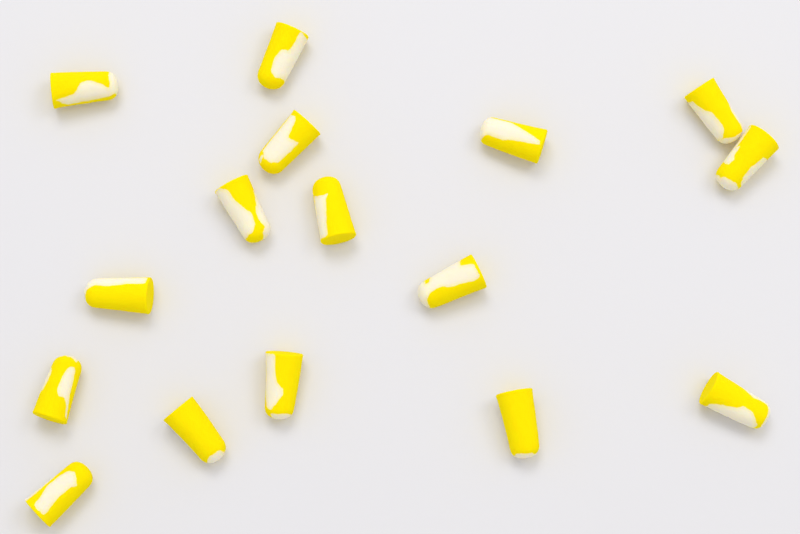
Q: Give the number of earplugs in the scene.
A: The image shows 16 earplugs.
